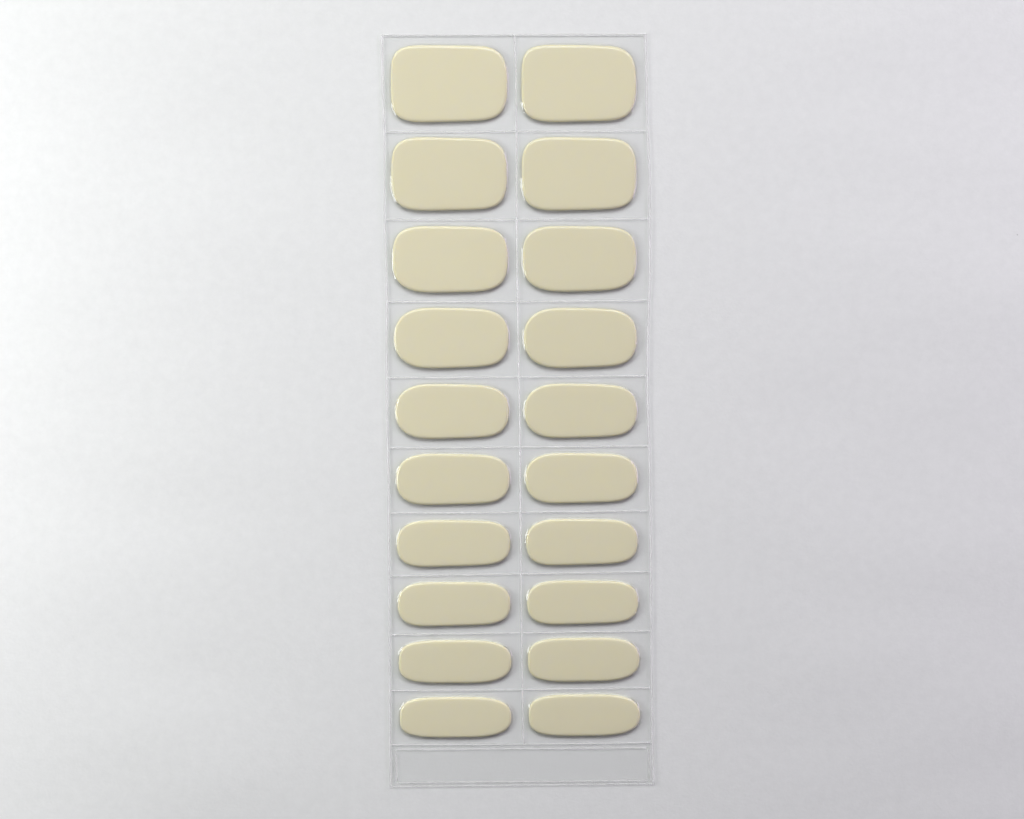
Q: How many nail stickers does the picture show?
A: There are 20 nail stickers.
